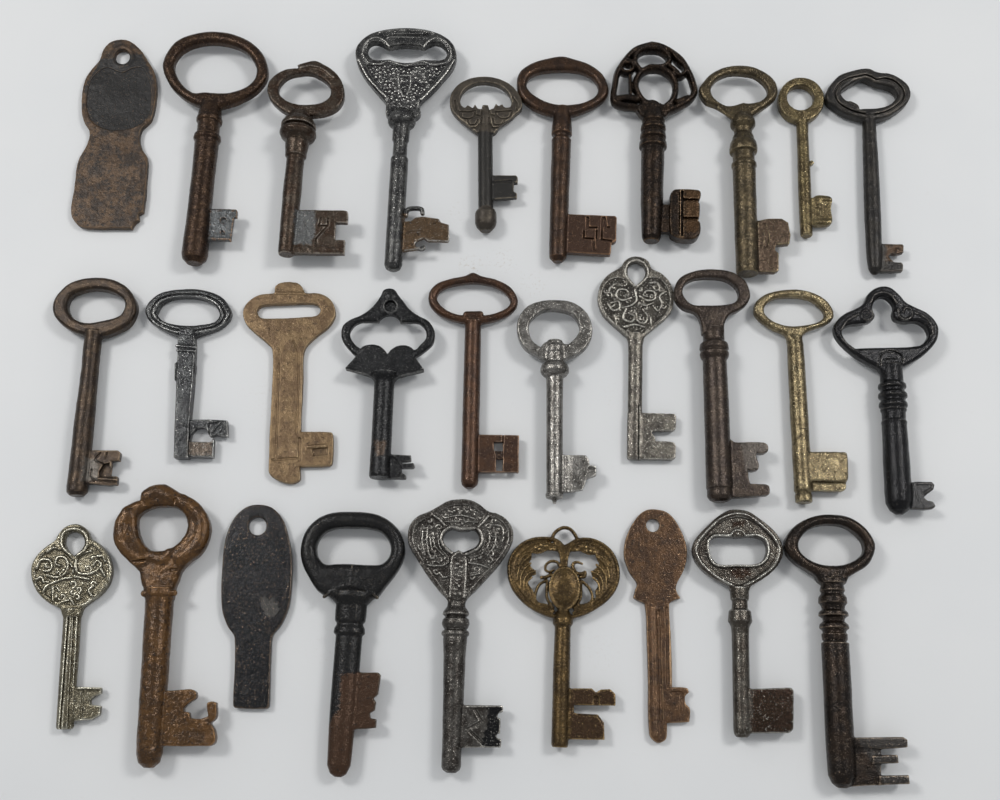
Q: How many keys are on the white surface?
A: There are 29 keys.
